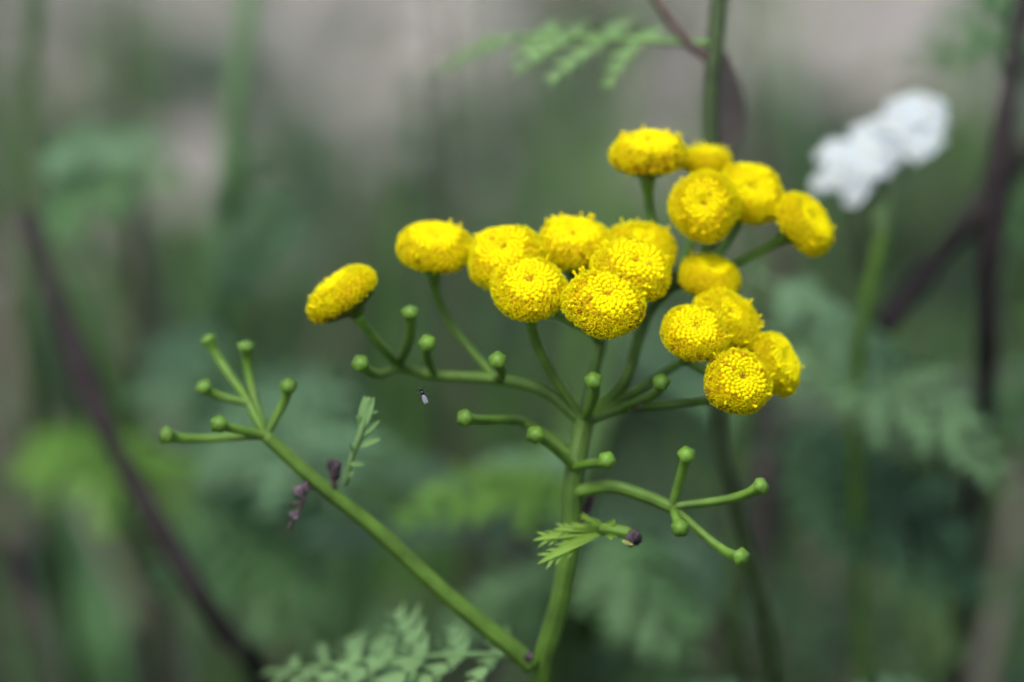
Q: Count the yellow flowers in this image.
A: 18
